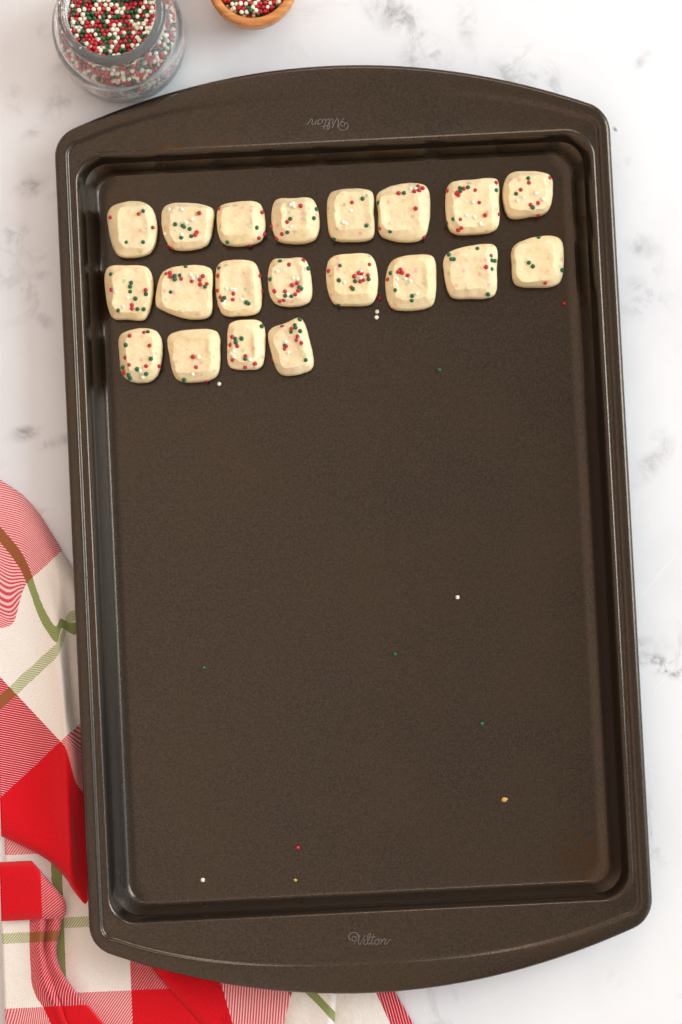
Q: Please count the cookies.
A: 20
